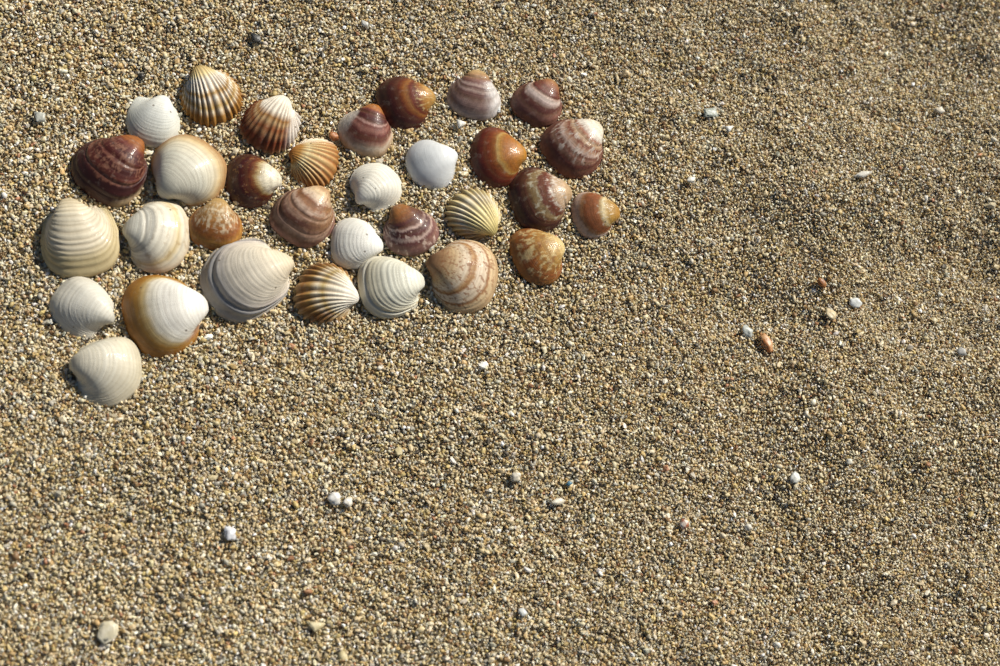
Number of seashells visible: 32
